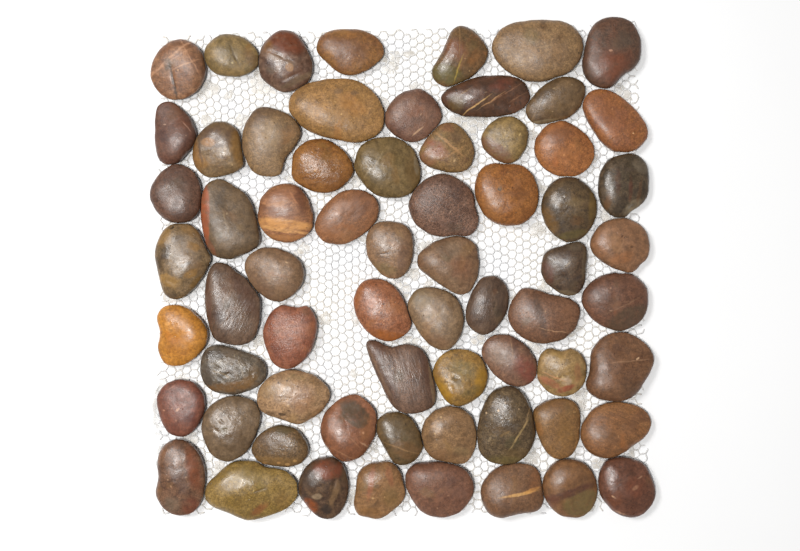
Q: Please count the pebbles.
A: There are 66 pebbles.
